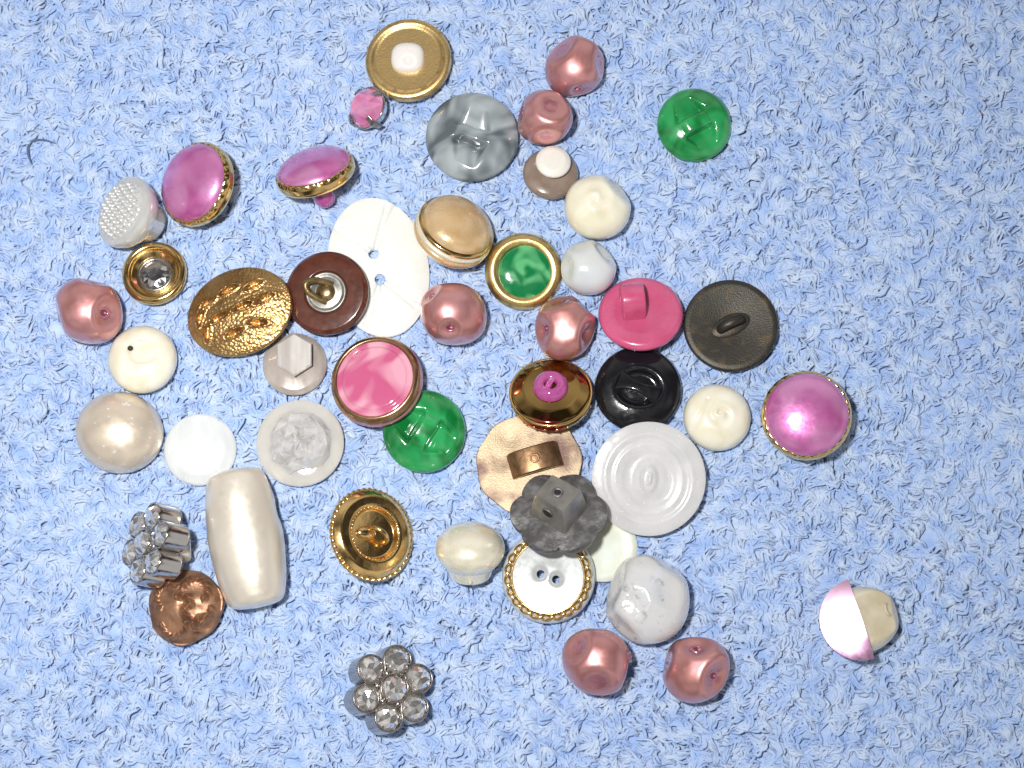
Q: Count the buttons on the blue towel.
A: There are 49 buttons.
